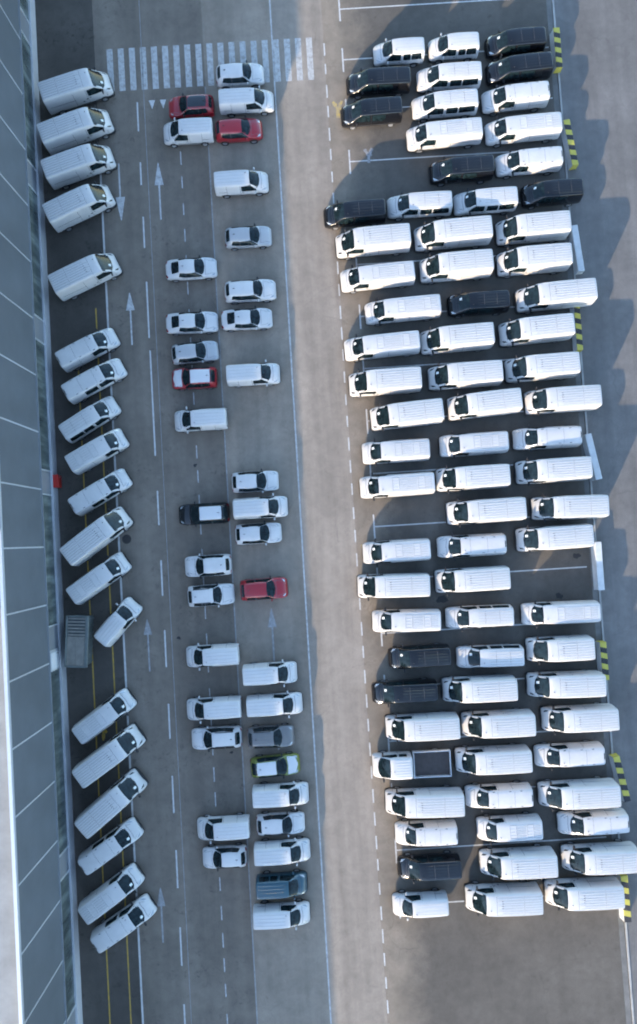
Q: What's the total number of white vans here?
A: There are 96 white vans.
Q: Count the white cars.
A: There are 12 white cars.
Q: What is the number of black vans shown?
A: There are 11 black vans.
